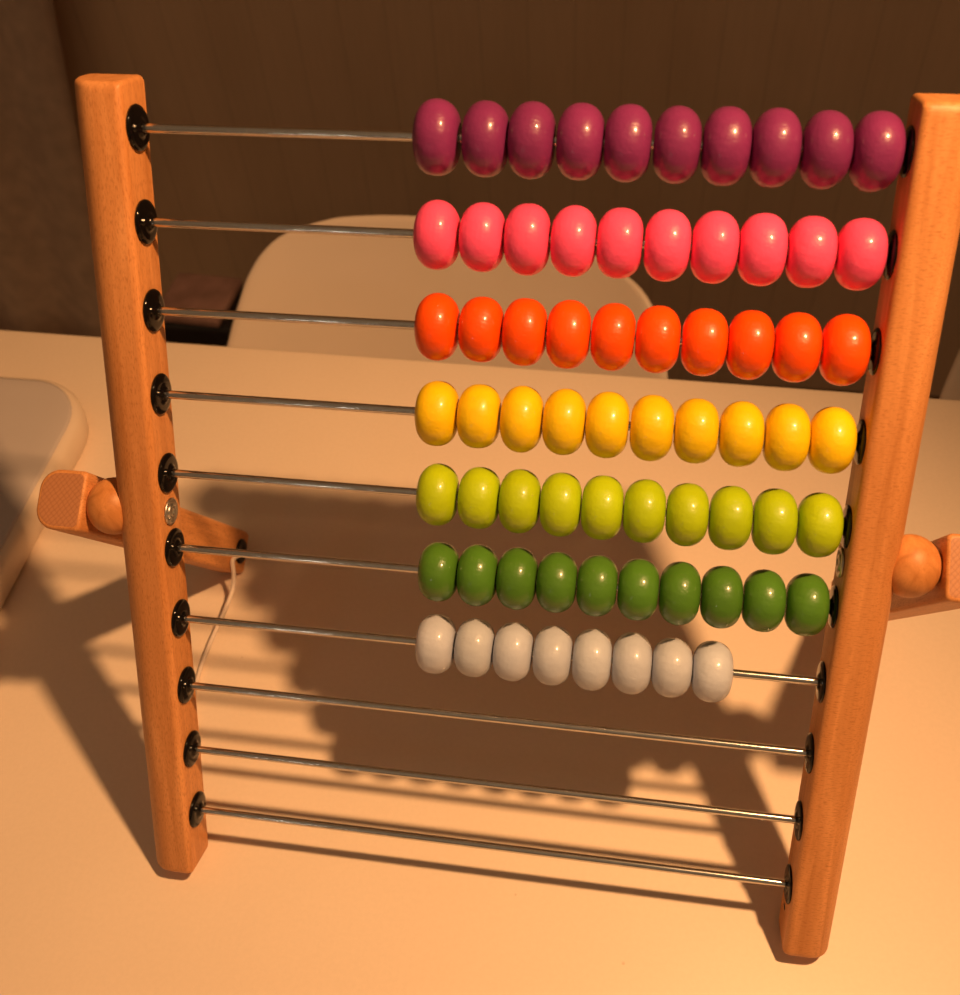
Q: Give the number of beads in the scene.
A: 68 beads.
